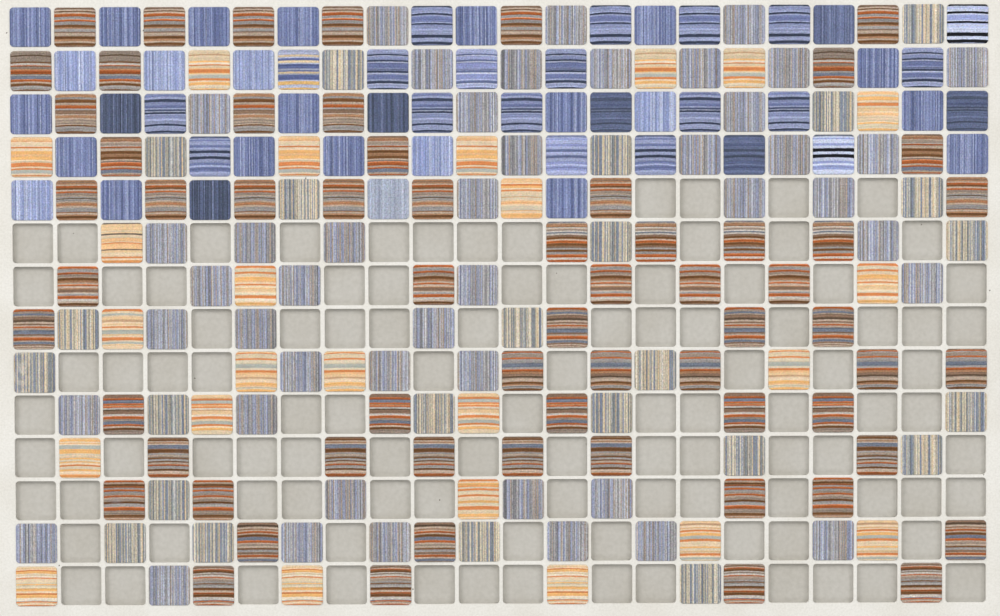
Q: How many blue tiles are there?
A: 50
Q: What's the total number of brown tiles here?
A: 62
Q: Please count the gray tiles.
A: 69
